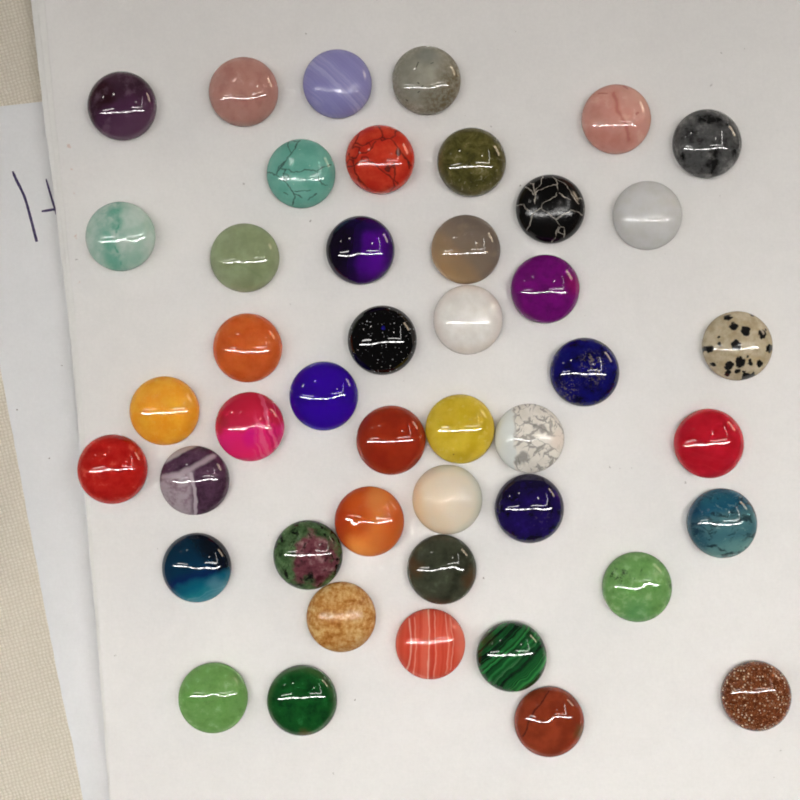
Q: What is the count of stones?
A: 45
